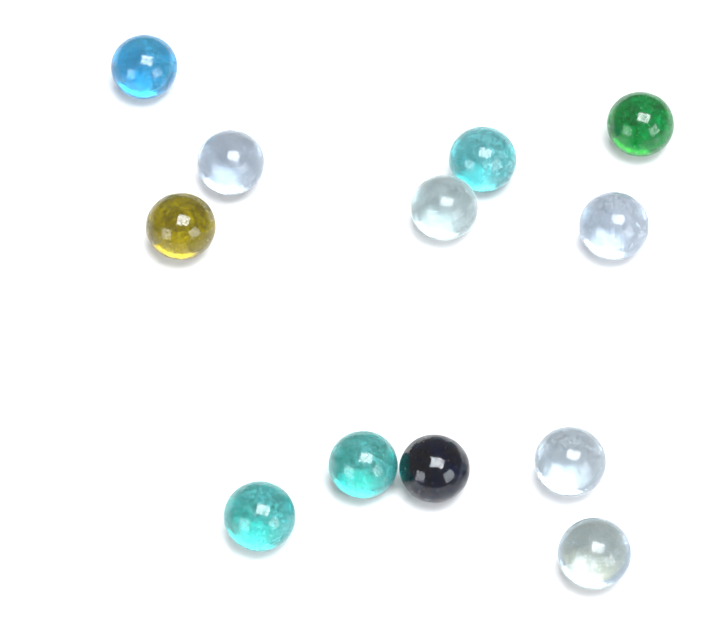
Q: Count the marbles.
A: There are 12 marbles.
